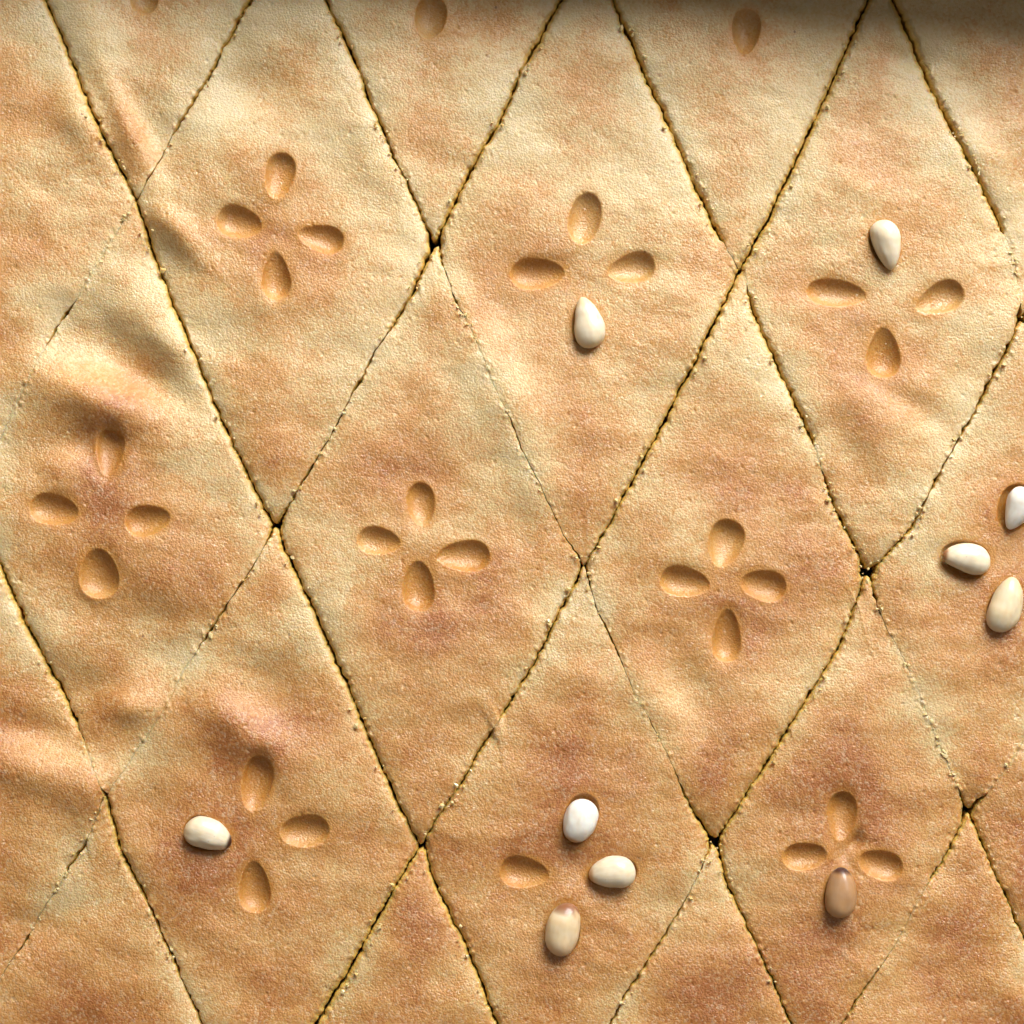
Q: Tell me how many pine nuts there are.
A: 10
